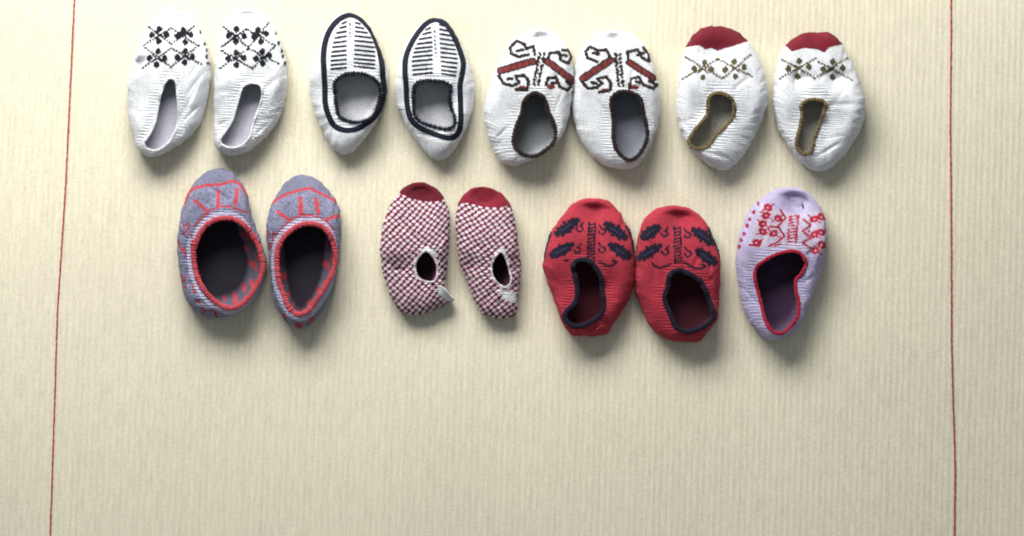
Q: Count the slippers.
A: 15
